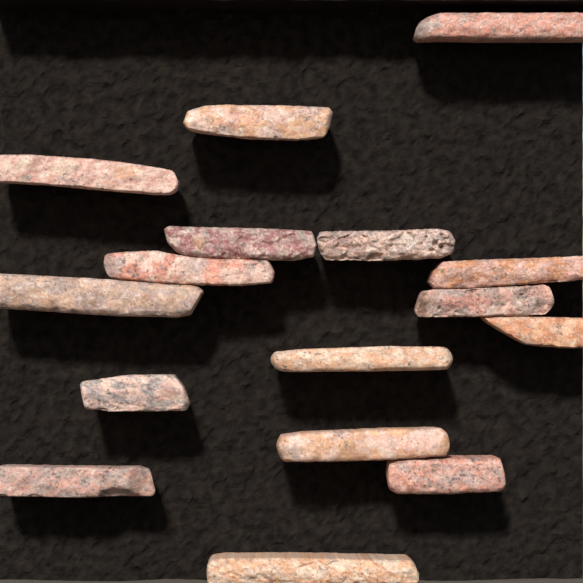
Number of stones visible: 16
